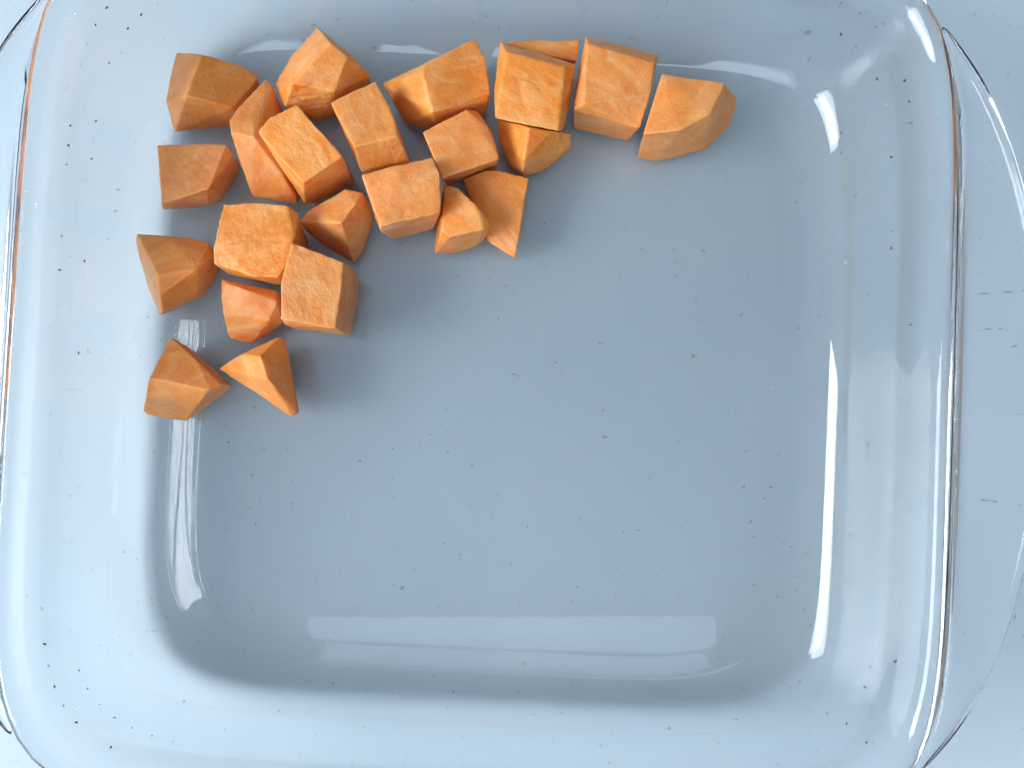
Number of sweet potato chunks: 23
